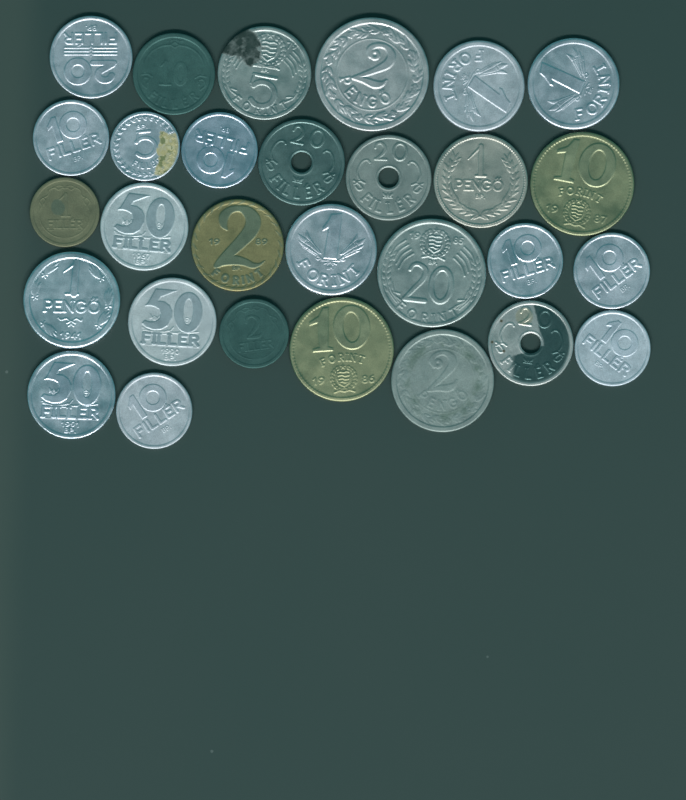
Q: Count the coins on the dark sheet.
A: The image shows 29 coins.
